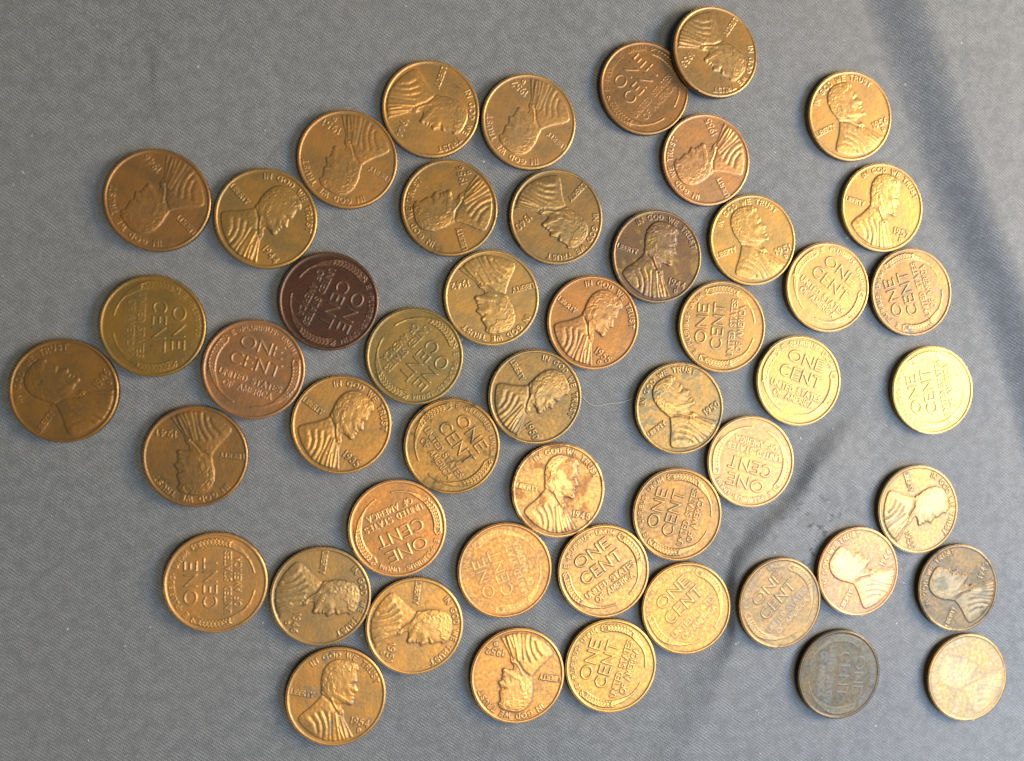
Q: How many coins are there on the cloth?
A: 50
